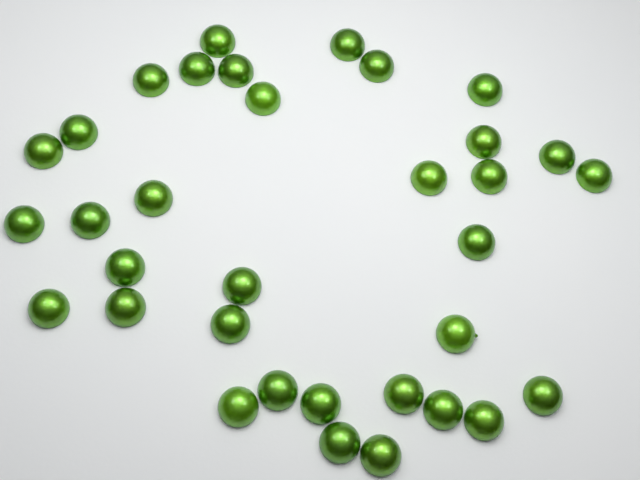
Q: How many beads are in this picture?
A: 34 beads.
